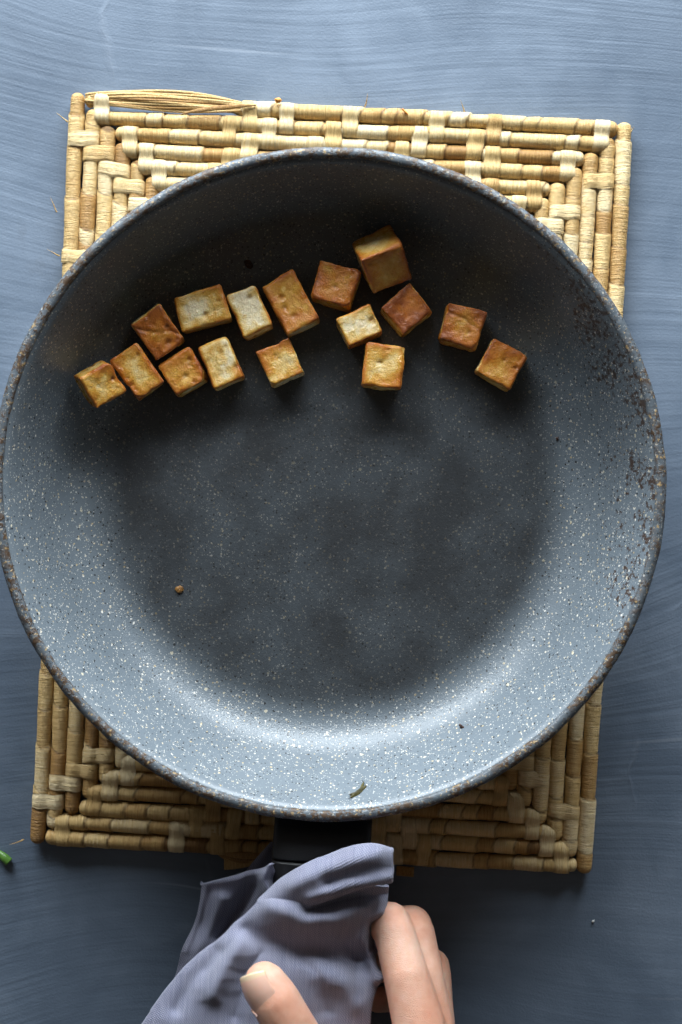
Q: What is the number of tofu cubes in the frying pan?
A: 16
